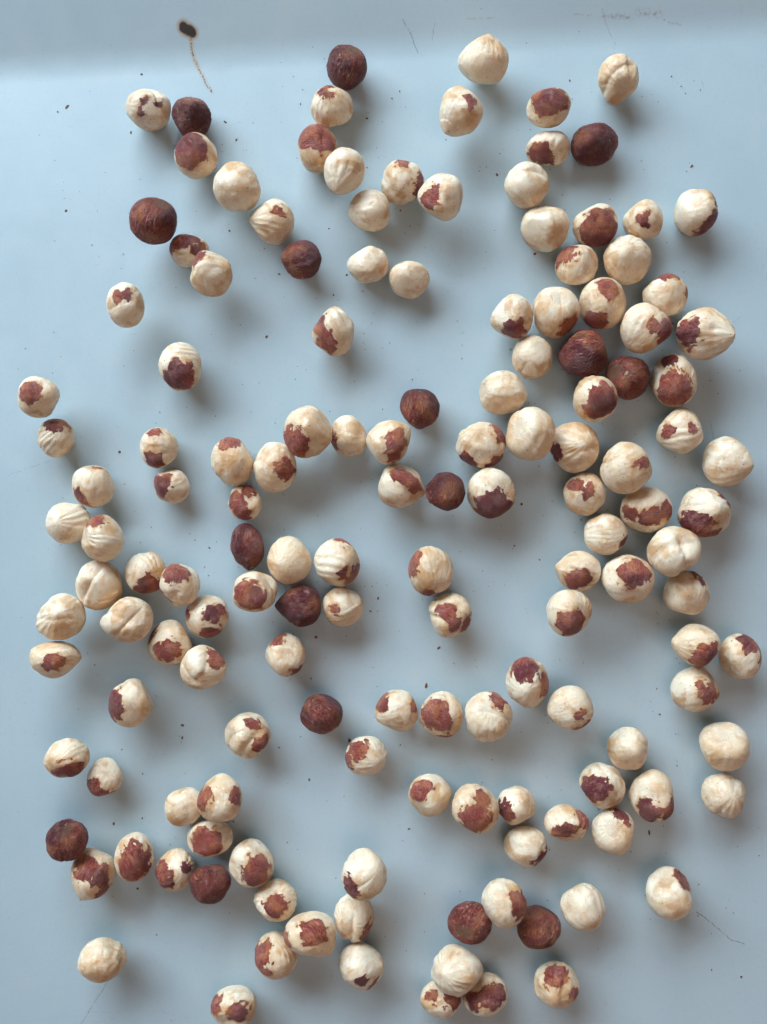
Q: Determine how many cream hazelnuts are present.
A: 27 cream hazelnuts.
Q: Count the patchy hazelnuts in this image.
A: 104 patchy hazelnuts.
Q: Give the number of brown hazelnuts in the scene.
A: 16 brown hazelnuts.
